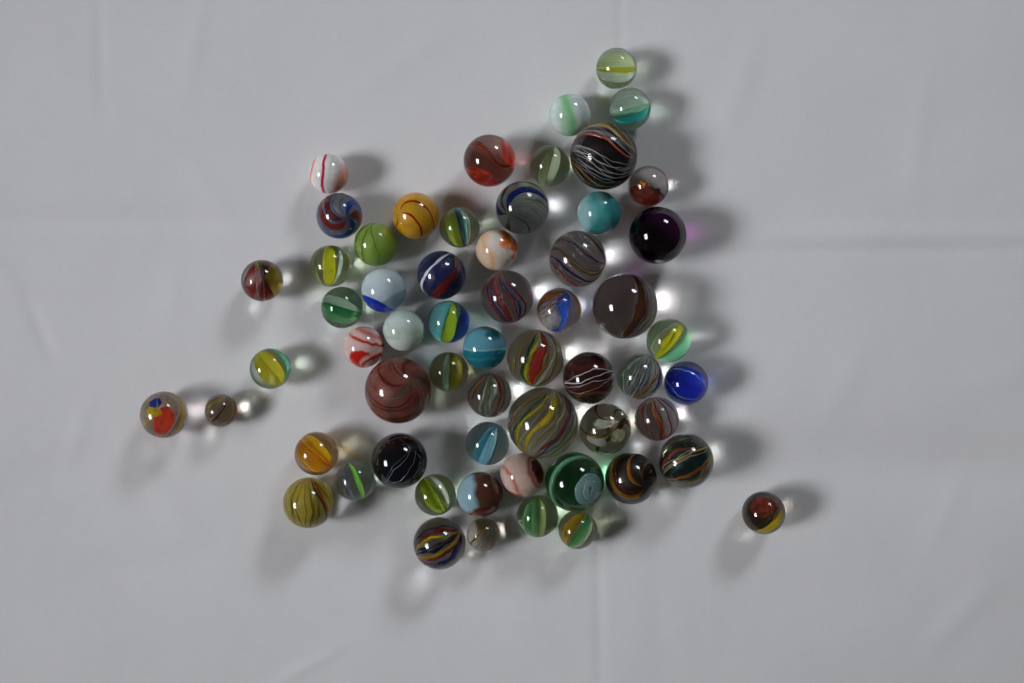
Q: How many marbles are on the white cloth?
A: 59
